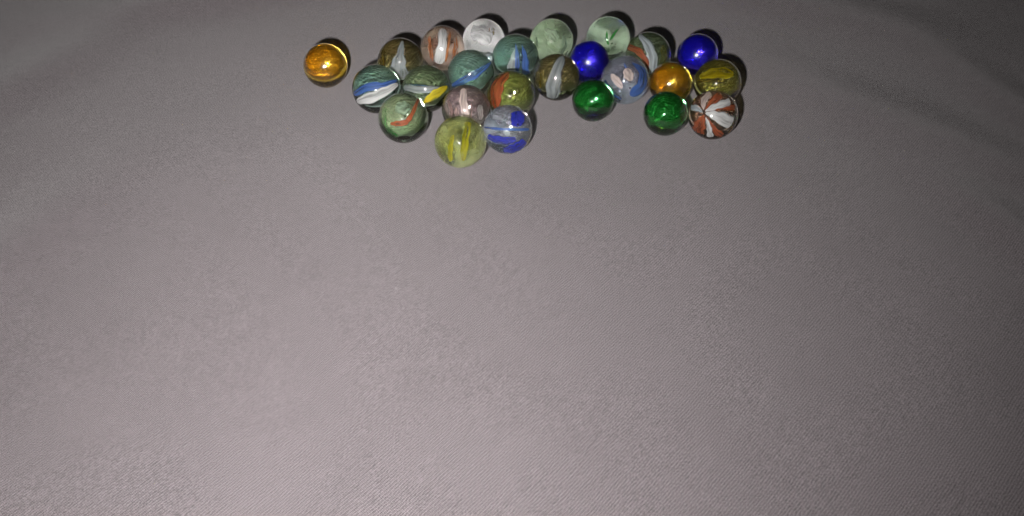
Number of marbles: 25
